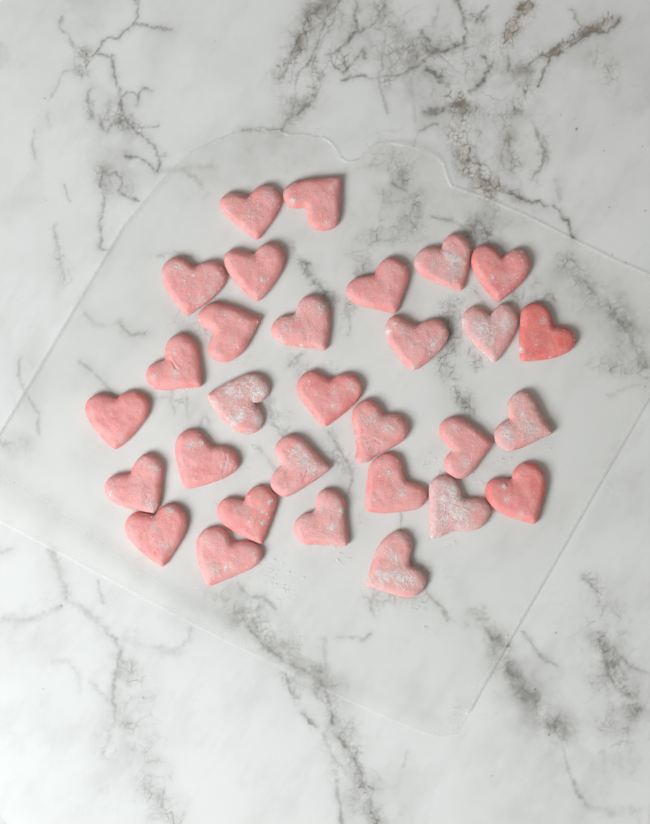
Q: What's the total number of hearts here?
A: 30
